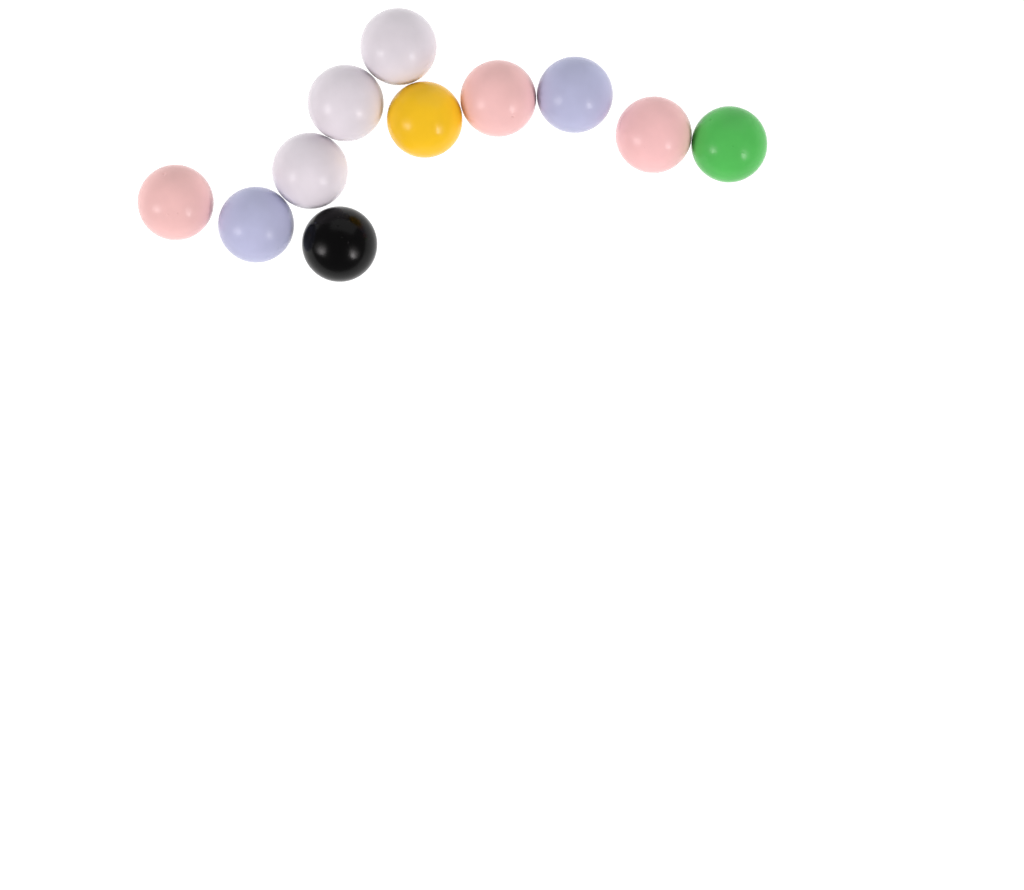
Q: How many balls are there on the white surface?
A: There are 11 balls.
